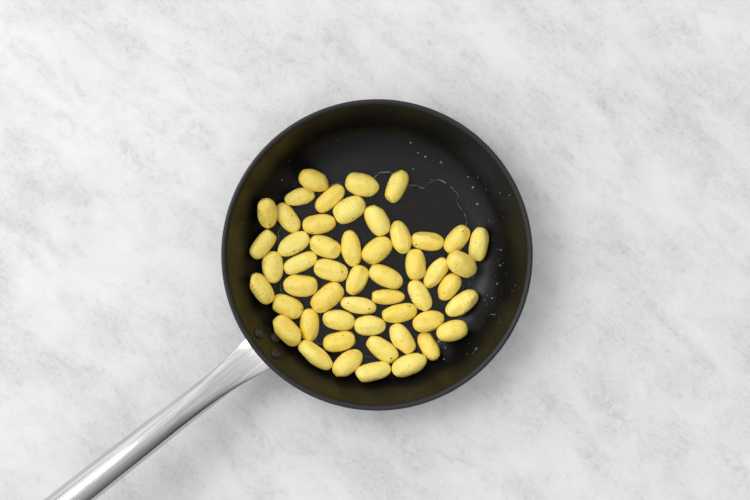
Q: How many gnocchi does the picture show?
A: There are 51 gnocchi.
